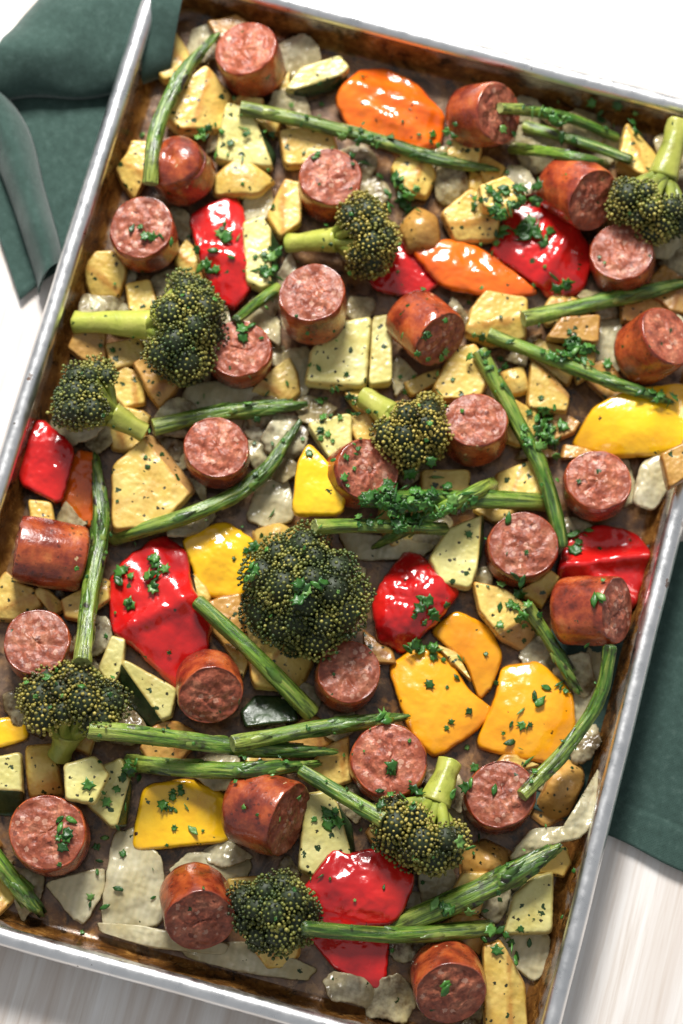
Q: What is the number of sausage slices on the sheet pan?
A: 27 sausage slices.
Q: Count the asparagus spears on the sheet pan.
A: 25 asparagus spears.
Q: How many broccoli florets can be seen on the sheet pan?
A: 9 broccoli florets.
